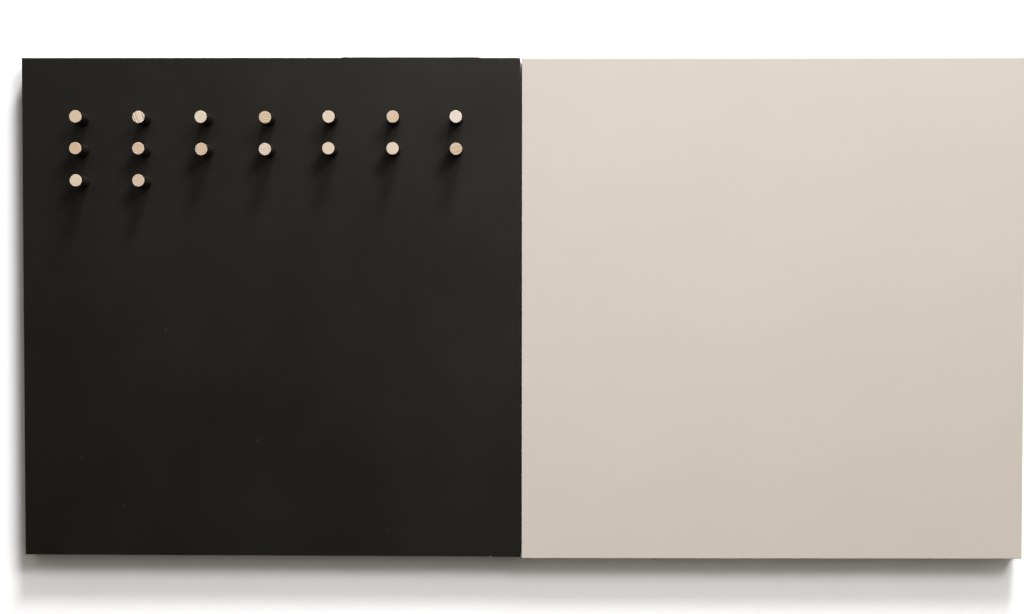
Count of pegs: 16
